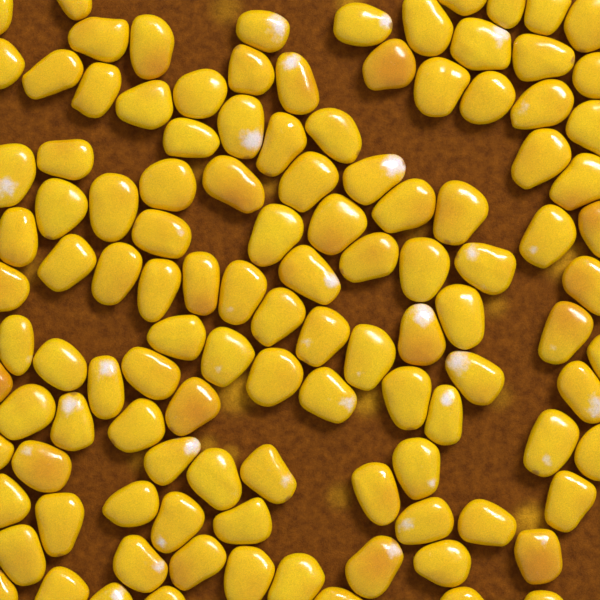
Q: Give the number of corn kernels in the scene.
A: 115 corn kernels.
